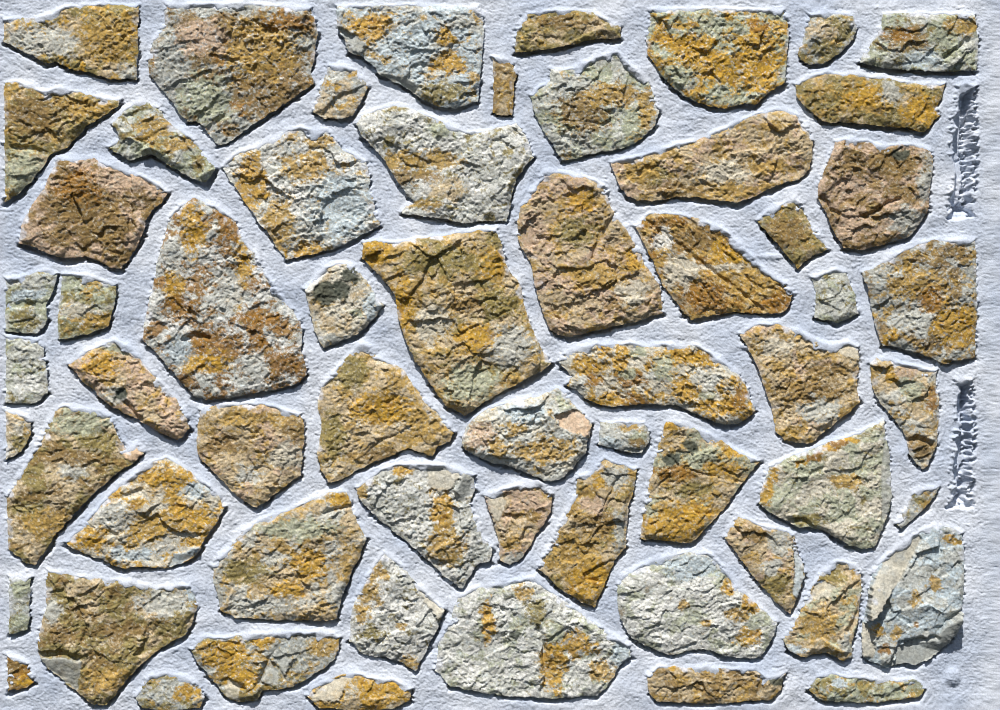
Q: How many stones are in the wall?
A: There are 61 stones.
